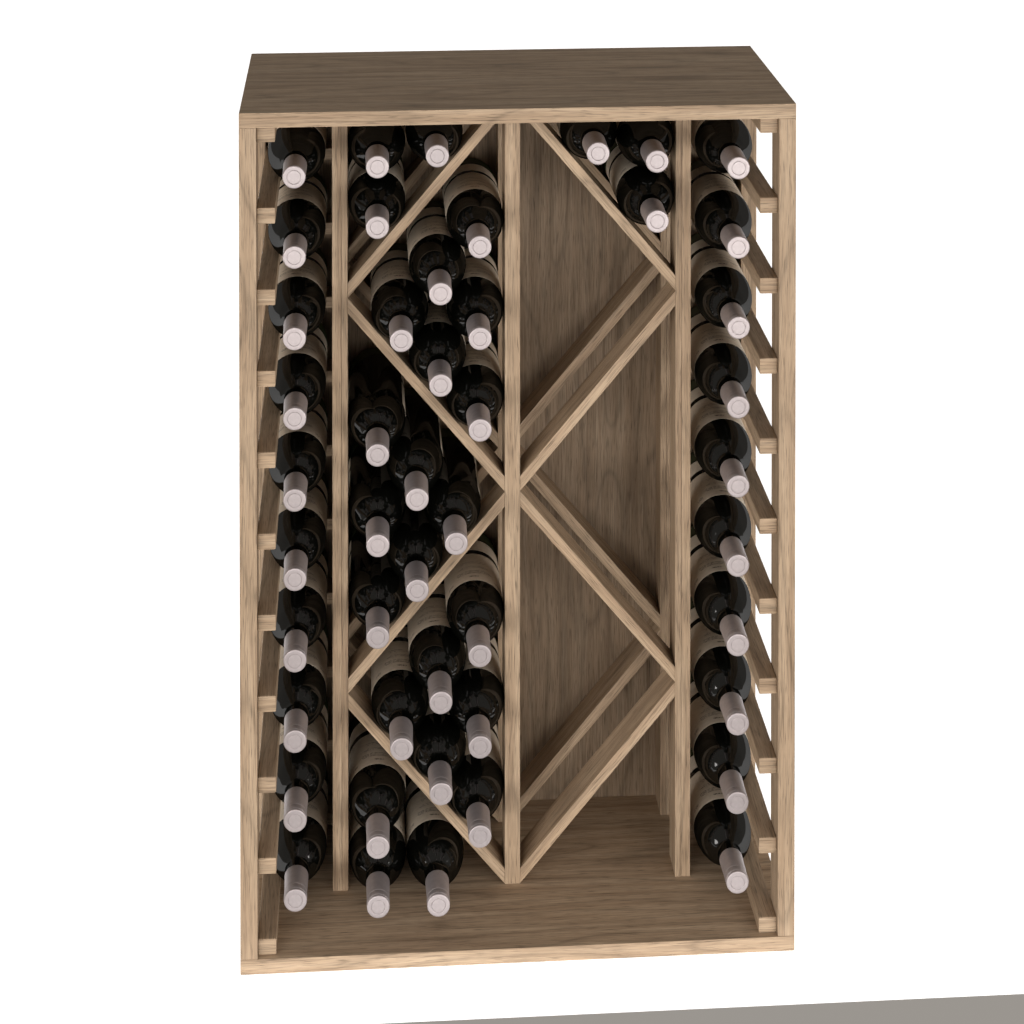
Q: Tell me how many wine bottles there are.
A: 47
